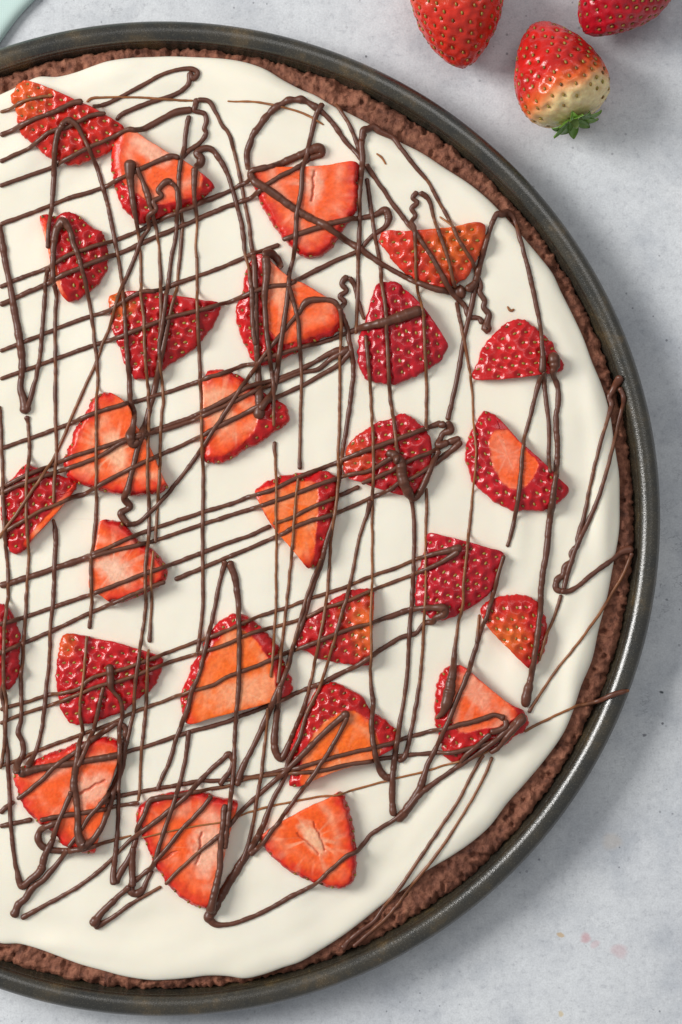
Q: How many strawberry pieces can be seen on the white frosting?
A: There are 27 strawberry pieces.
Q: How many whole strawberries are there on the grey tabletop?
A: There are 3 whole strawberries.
